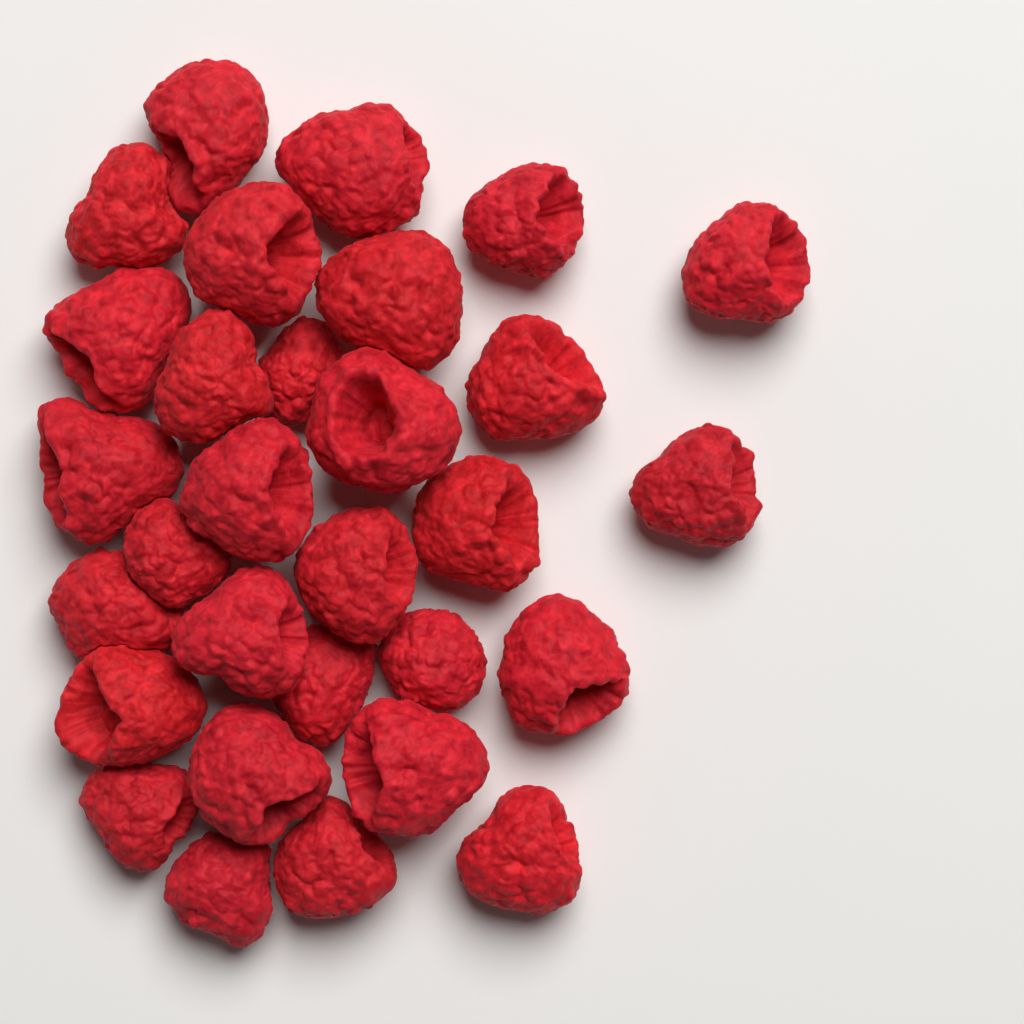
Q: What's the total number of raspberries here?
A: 30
